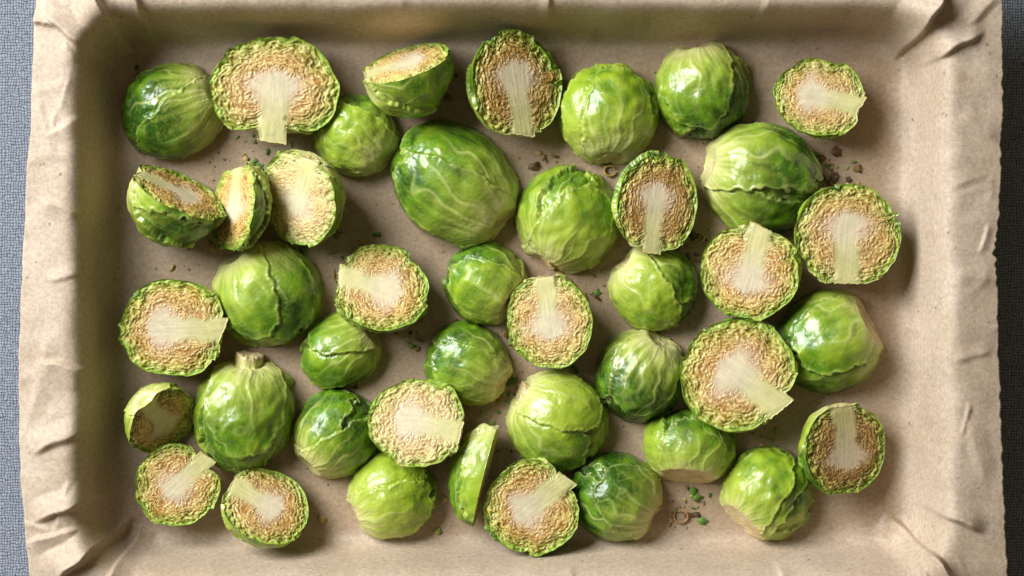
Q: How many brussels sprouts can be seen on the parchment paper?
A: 42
